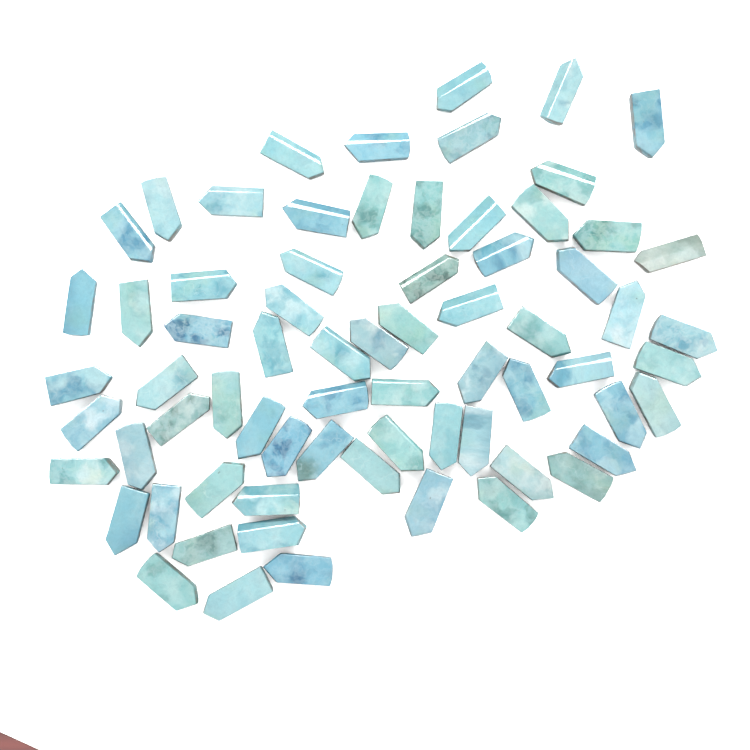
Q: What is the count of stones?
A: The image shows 70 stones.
